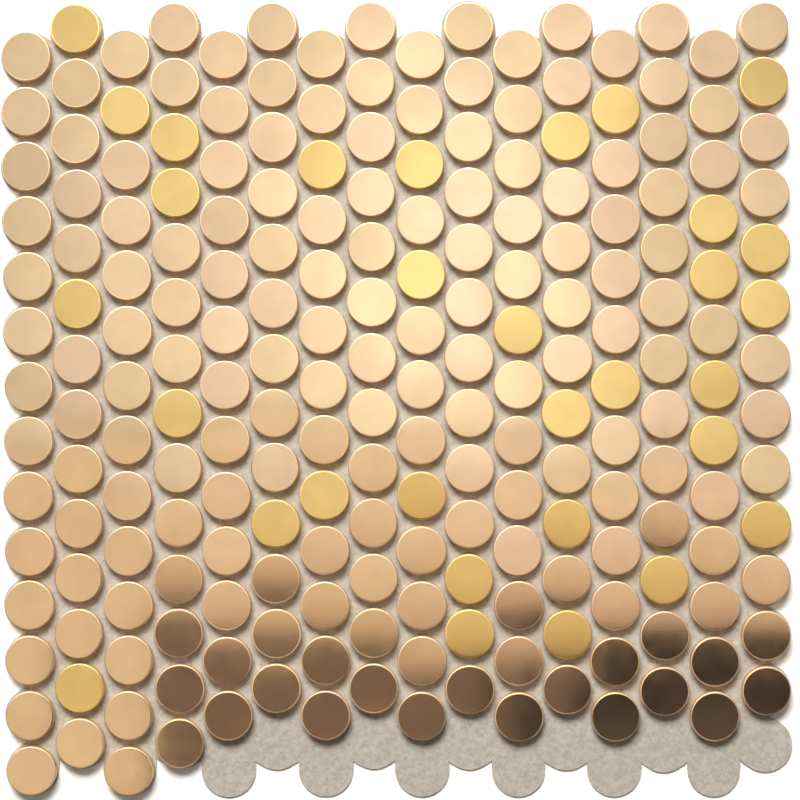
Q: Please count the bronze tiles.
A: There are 181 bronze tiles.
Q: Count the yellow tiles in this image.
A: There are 31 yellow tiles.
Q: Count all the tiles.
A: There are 212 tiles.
